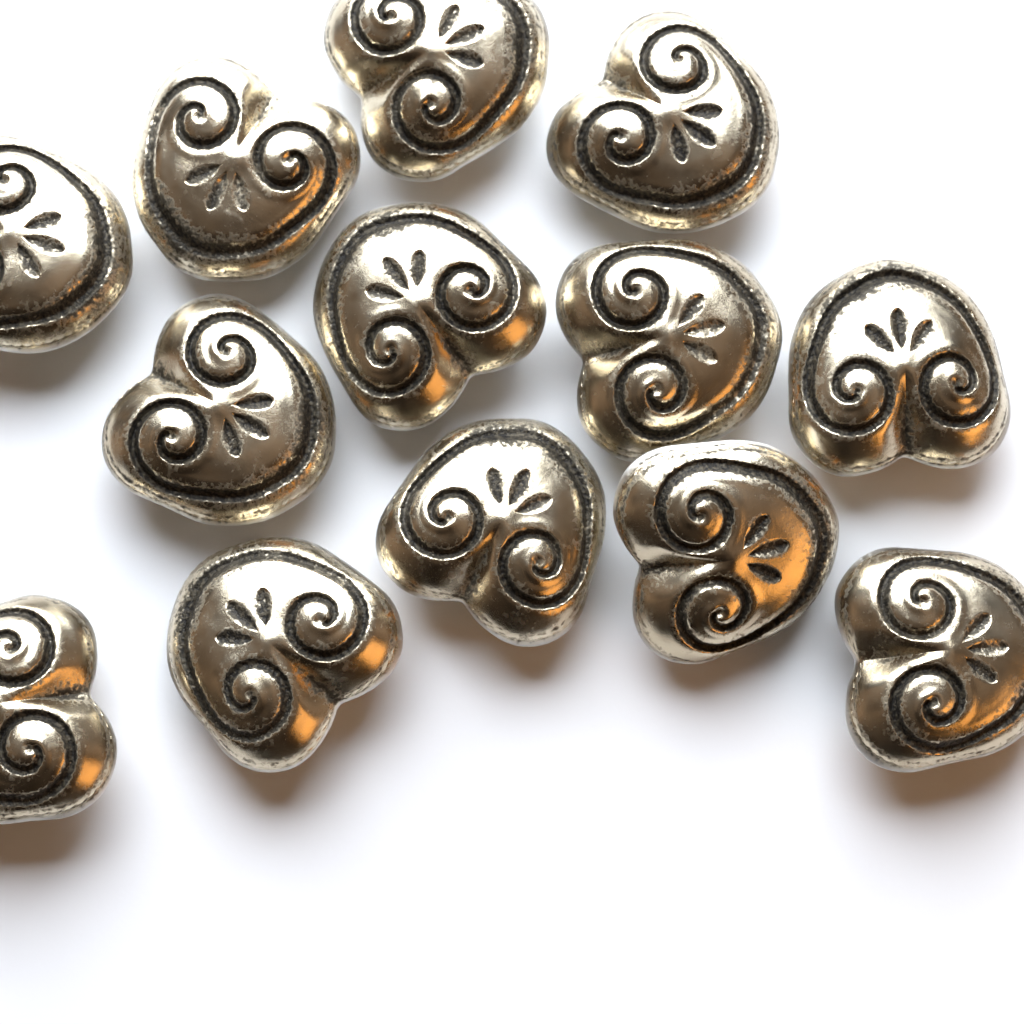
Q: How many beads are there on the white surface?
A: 13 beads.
